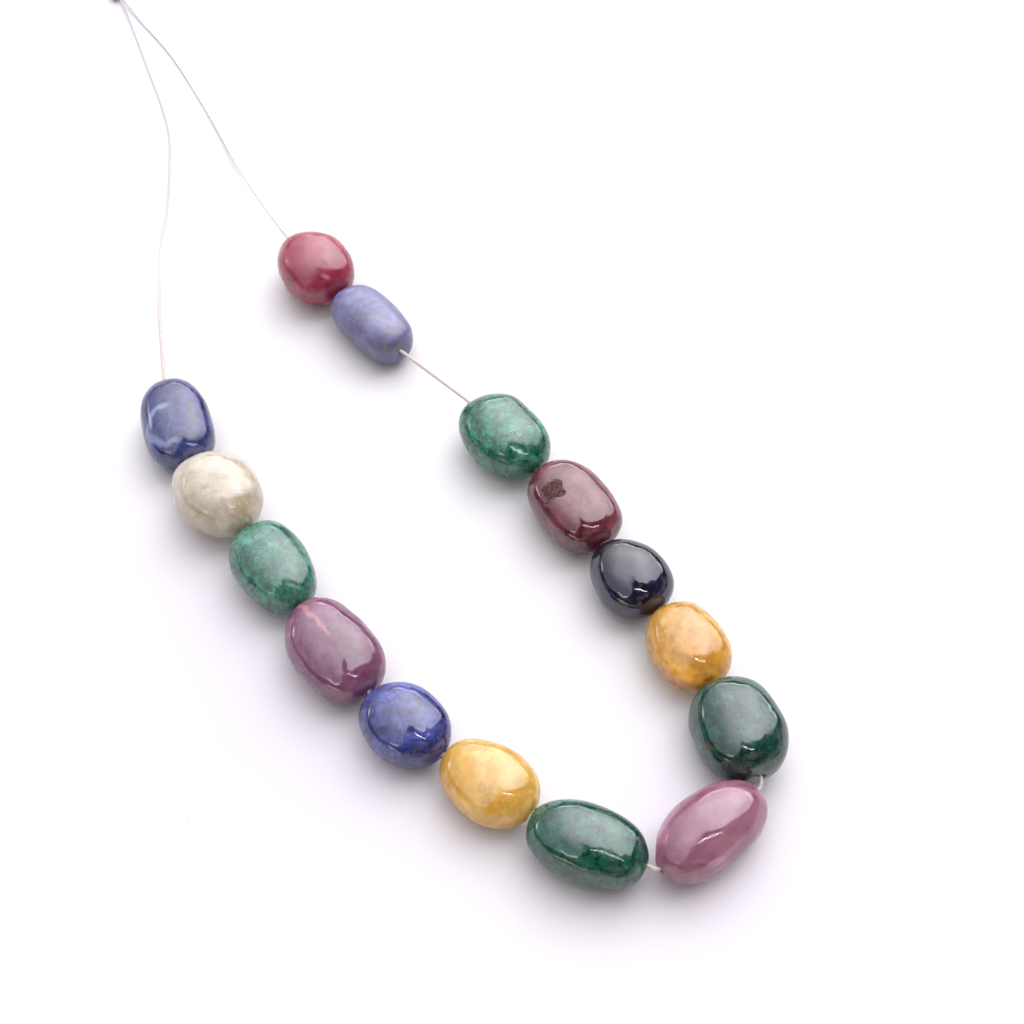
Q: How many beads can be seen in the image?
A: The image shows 15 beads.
